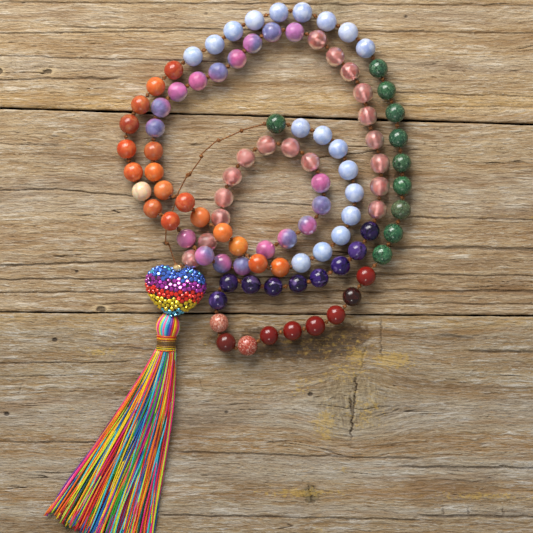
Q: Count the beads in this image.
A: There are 100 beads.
